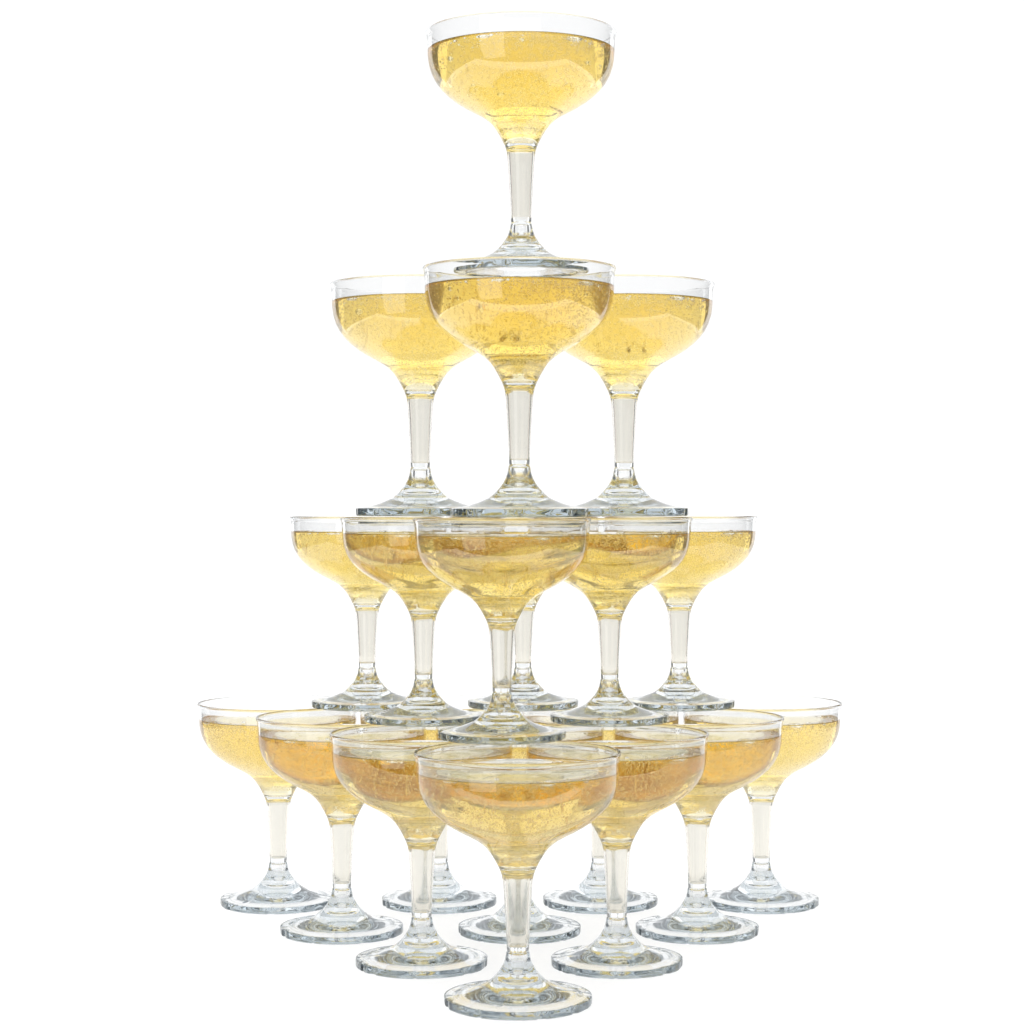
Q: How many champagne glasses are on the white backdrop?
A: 20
